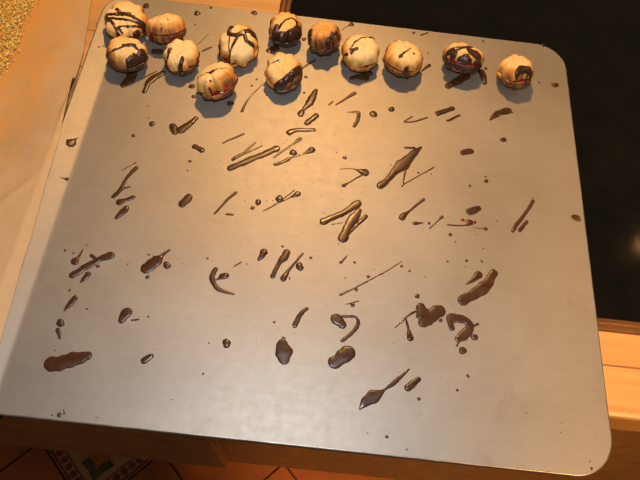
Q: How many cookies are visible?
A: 13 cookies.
